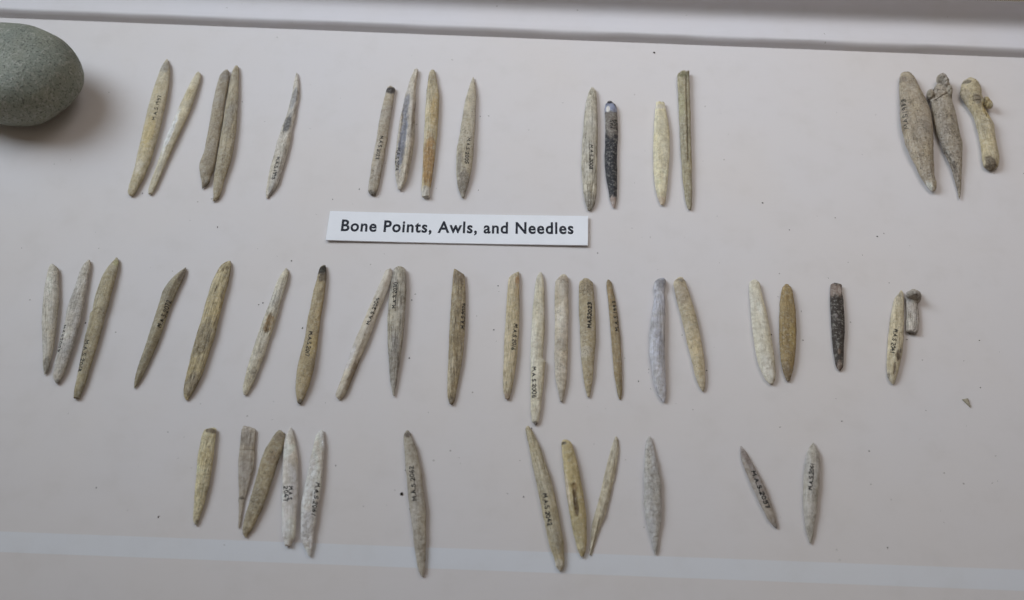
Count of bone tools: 50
